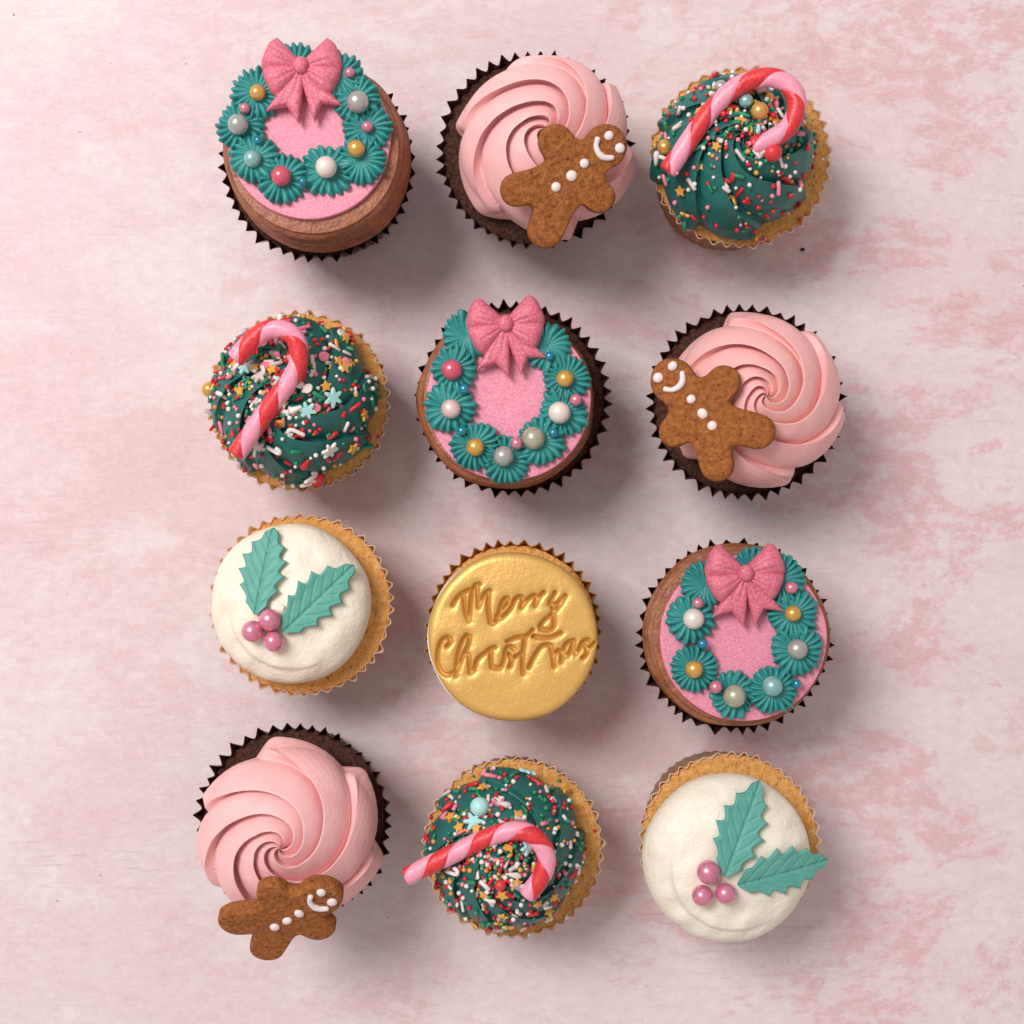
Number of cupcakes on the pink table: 12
